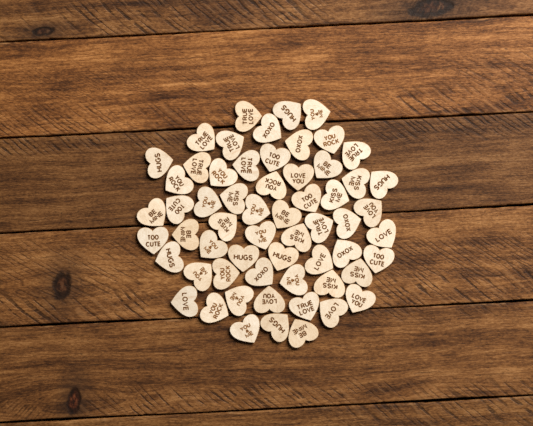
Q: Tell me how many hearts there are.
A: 60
